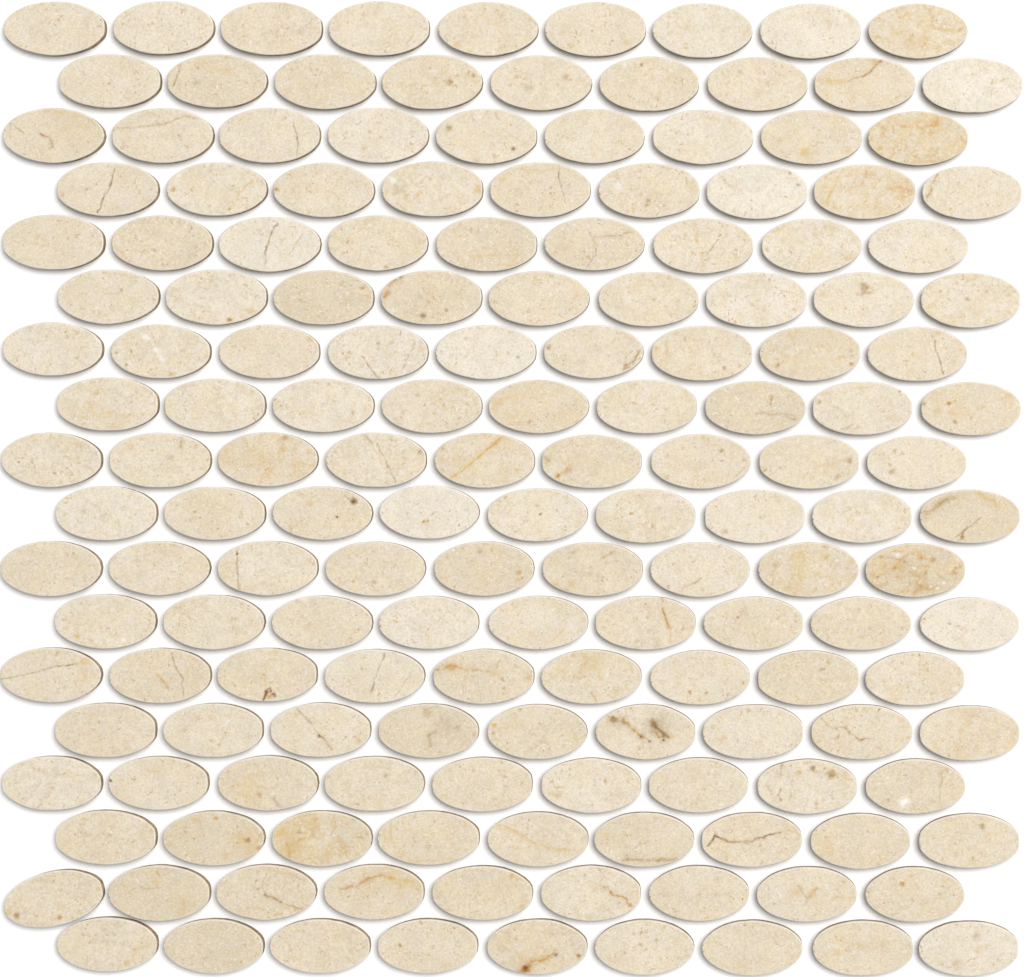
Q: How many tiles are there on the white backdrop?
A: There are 162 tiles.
